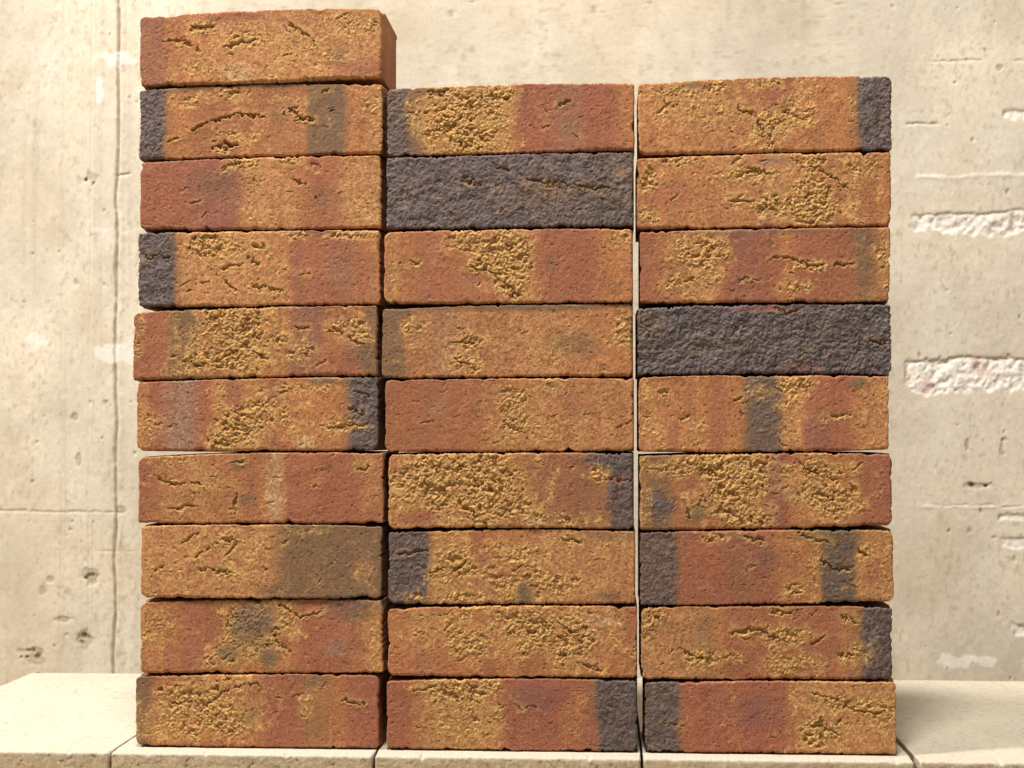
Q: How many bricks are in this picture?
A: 28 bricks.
